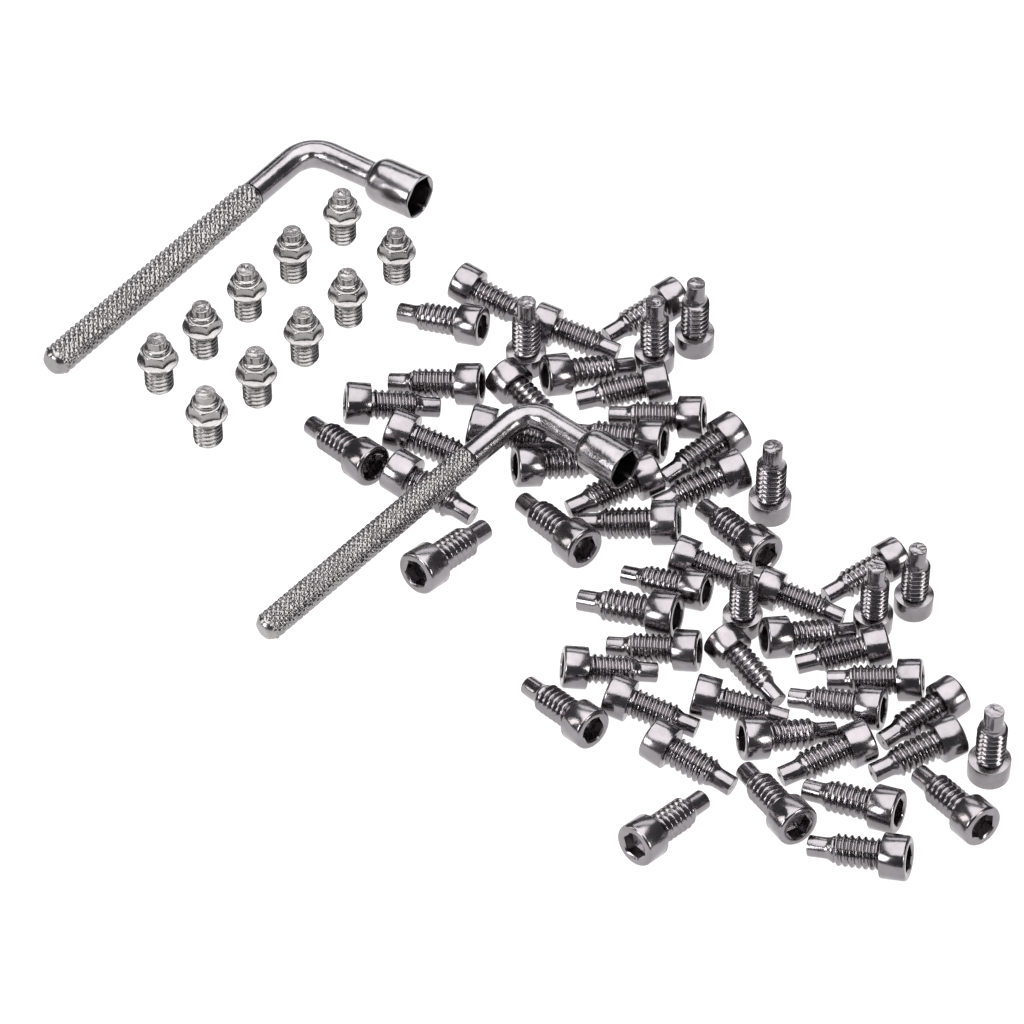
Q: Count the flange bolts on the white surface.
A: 10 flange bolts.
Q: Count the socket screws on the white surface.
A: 56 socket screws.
